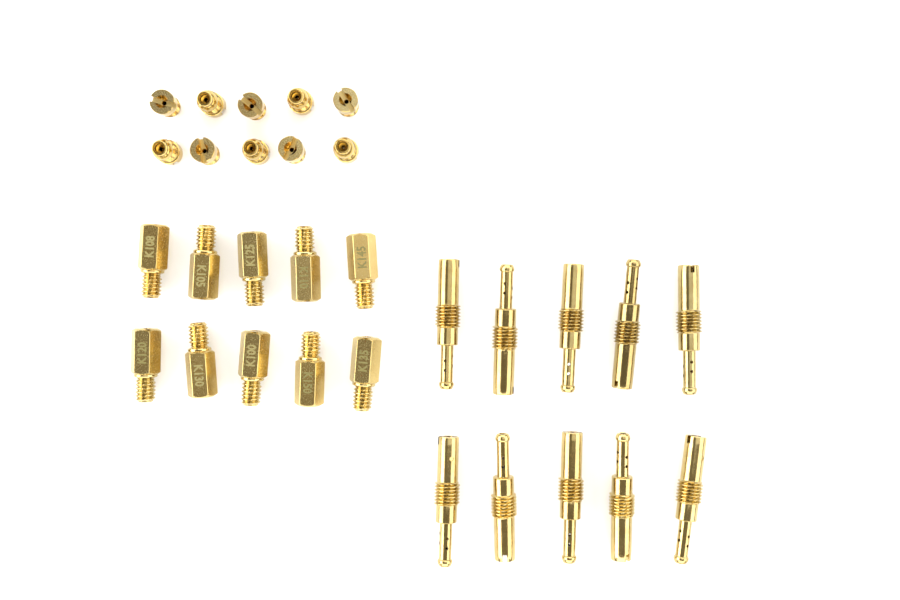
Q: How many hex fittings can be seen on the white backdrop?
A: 10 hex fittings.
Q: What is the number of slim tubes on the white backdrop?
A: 10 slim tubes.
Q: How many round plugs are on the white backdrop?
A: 10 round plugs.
